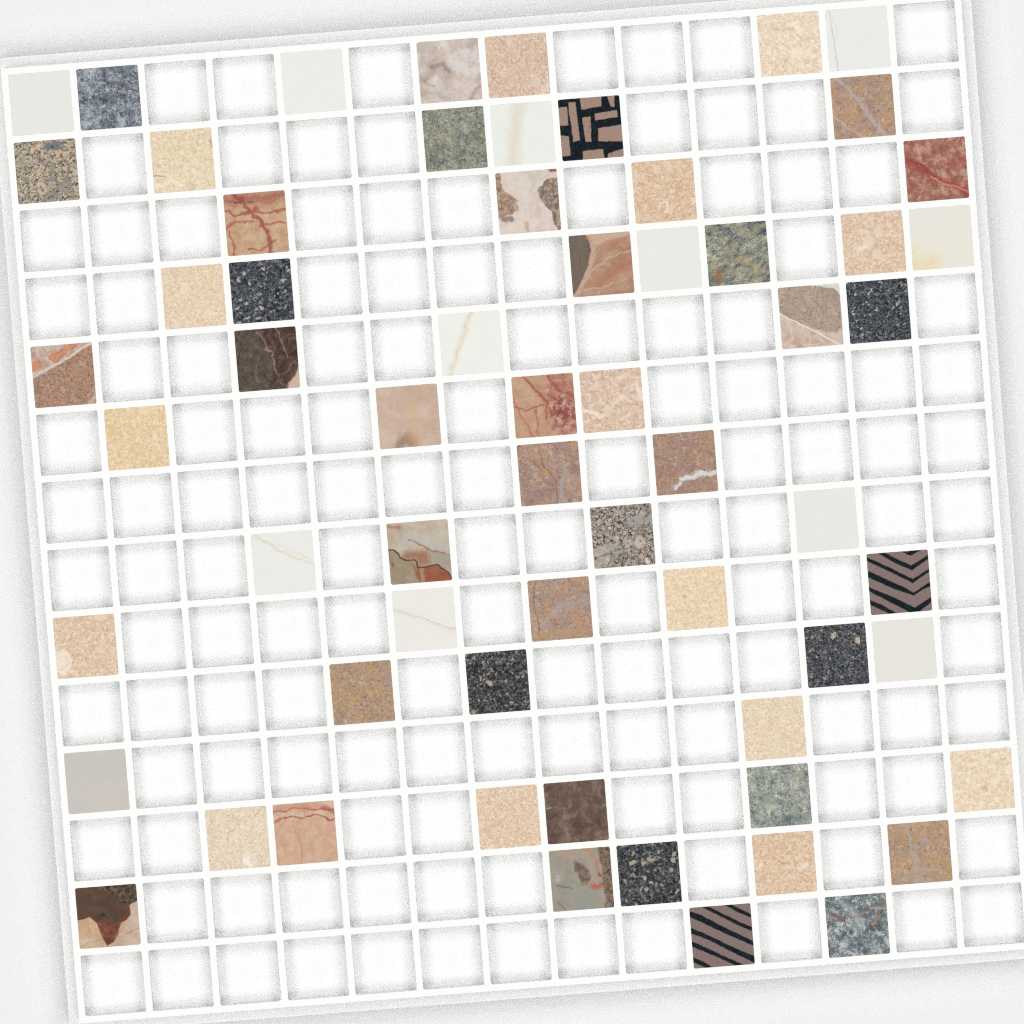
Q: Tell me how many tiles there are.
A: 63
